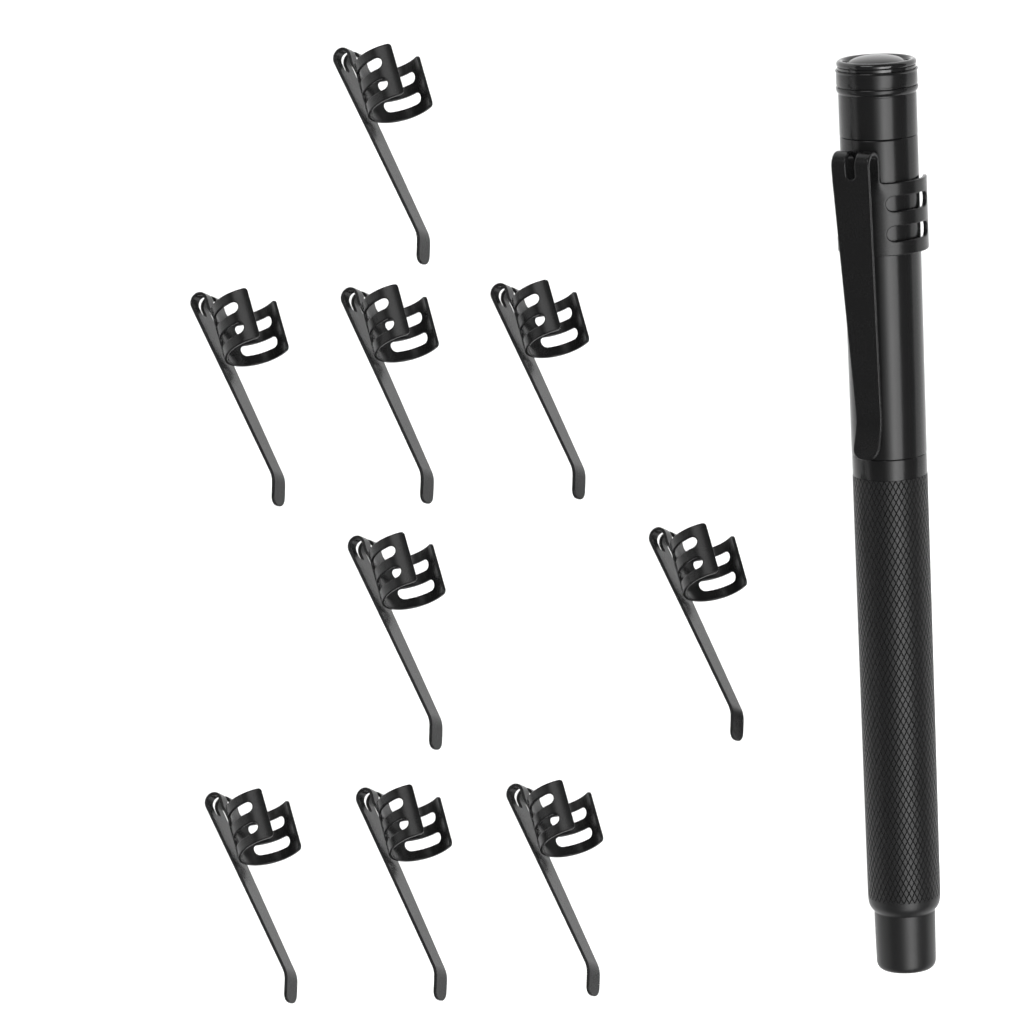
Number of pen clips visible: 10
